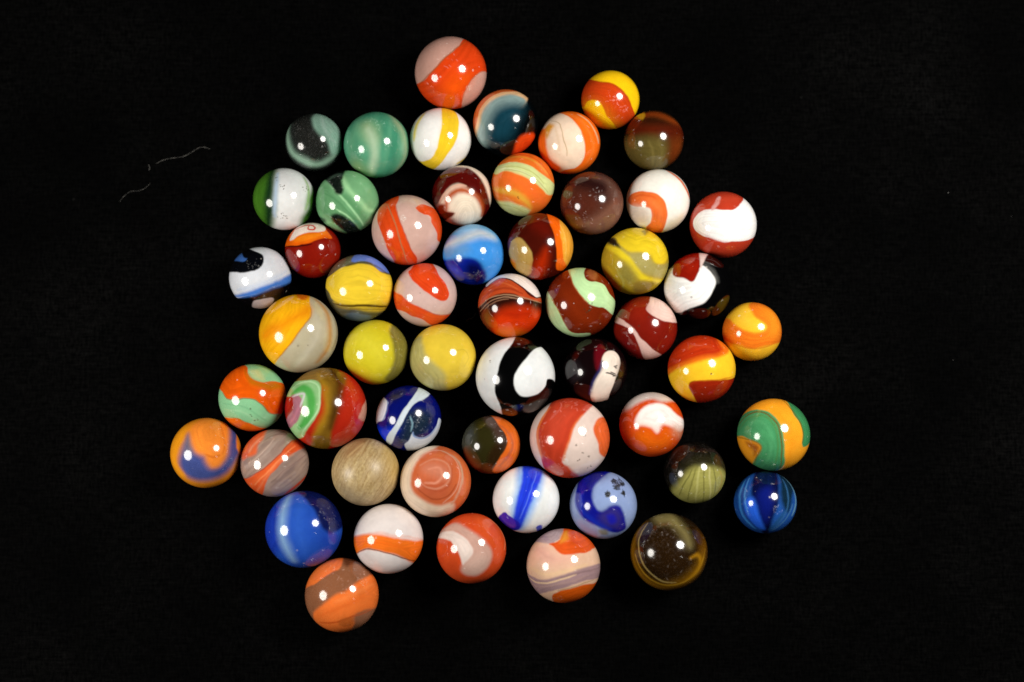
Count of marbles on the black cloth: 55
